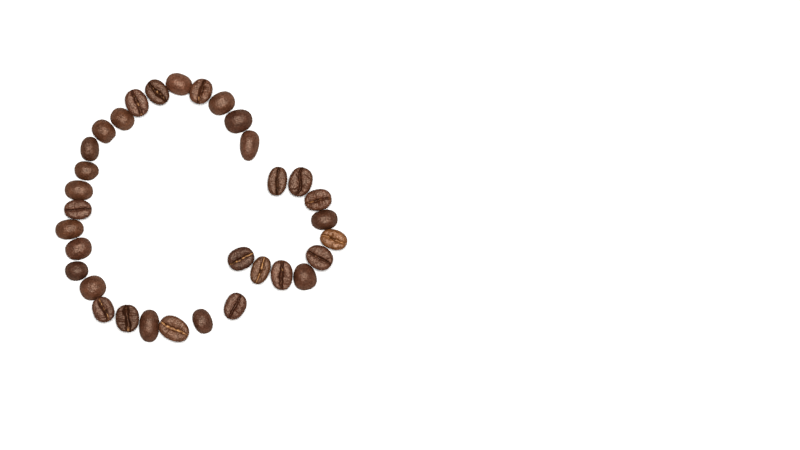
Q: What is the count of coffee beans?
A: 33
